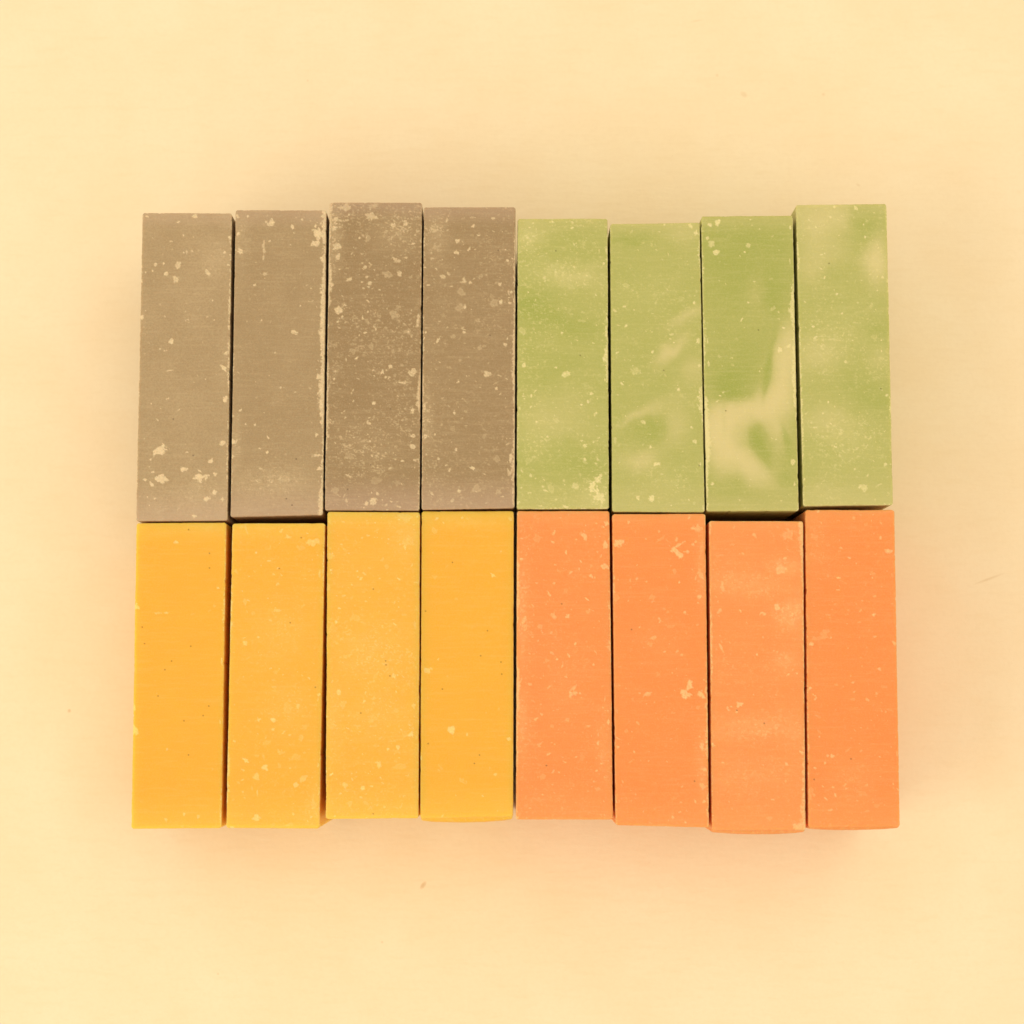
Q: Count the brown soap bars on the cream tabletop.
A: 4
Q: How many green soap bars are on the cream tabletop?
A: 4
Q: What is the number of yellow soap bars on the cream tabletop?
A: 4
